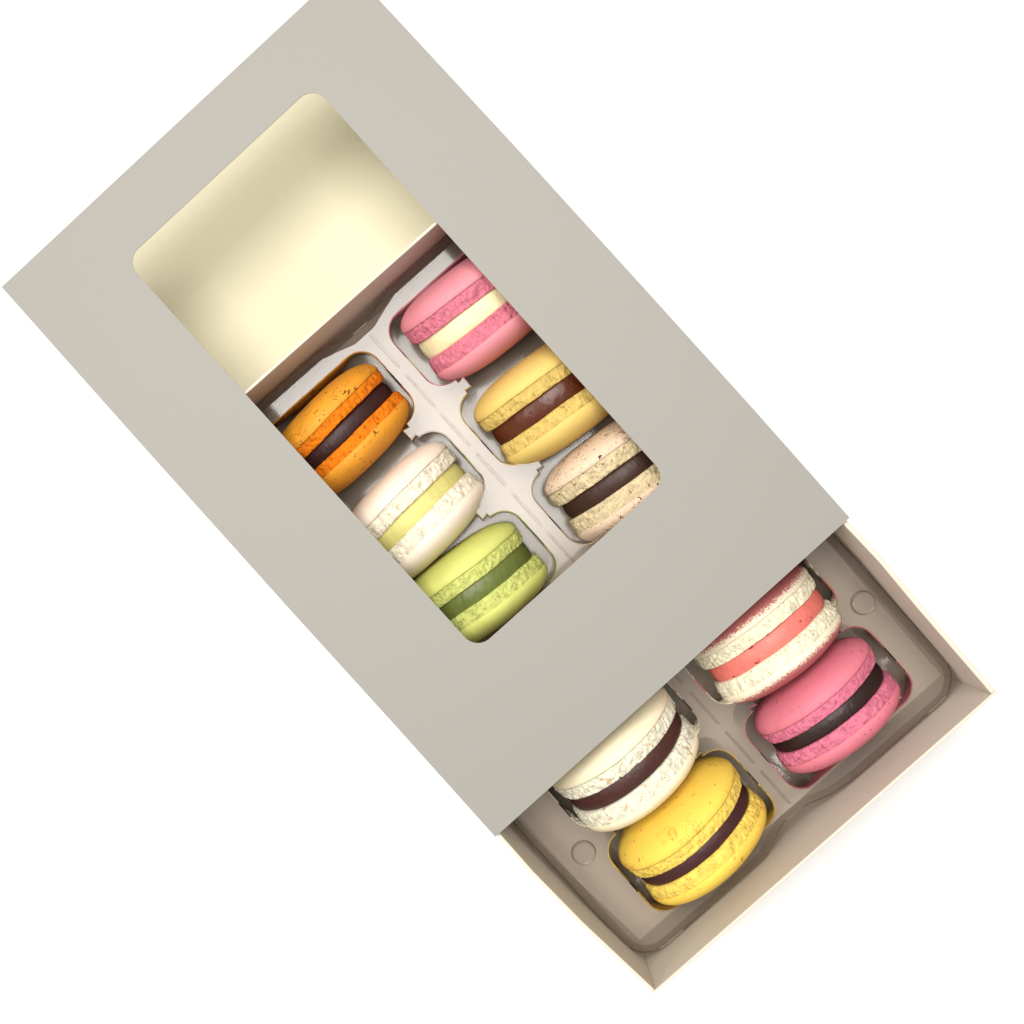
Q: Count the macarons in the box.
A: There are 10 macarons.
